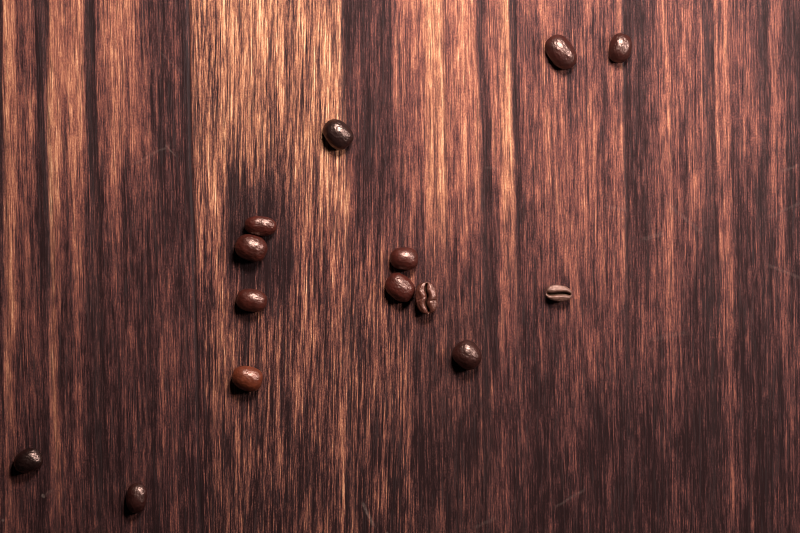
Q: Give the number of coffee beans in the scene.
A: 14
